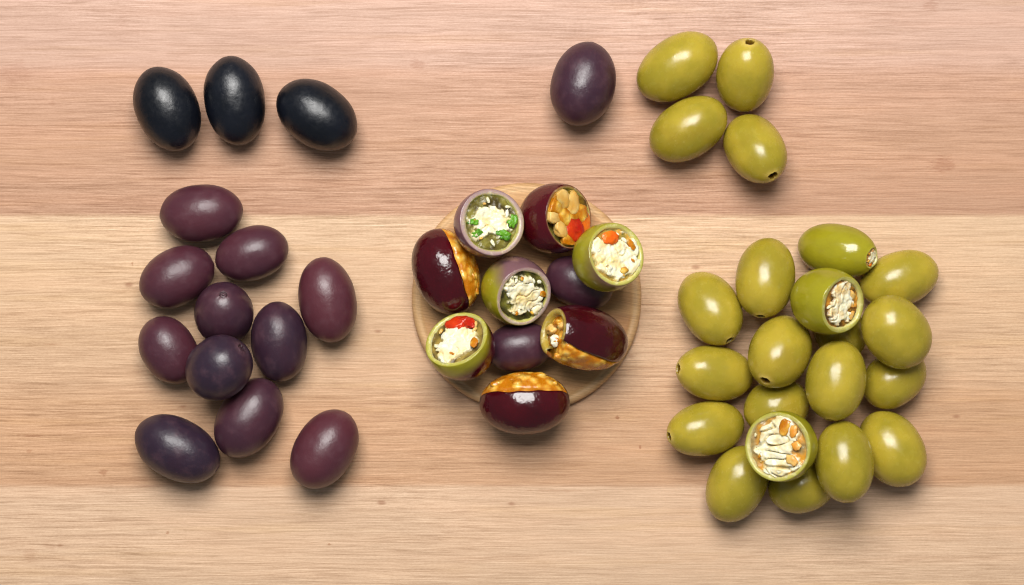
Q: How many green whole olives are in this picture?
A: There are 19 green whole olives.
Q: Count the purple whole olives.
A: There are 14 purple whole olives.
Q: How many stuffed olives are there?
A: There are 11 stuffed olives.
